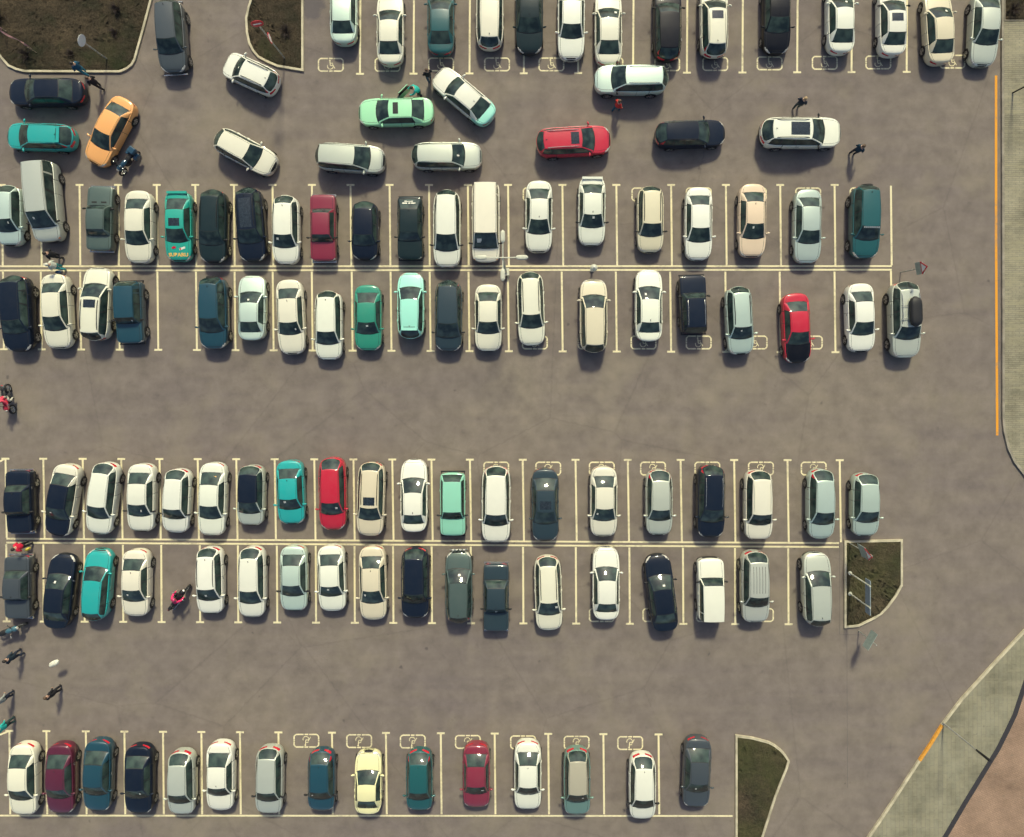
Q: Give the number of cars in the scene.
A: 121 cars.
